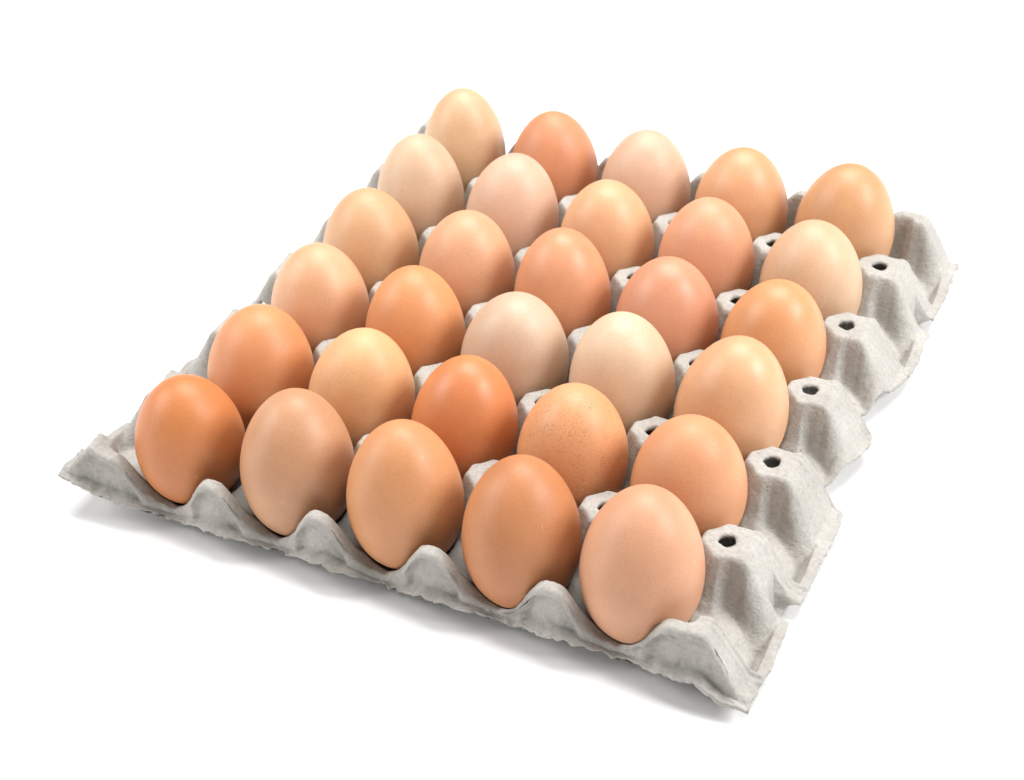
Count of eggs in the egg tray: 30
